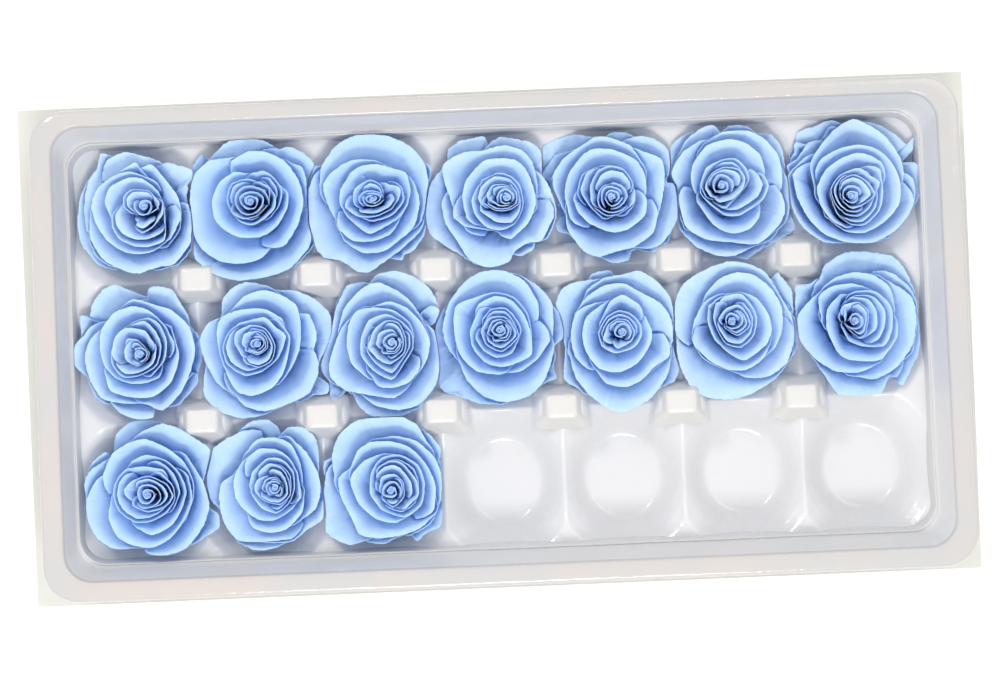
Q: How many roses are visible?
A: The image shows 17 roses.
